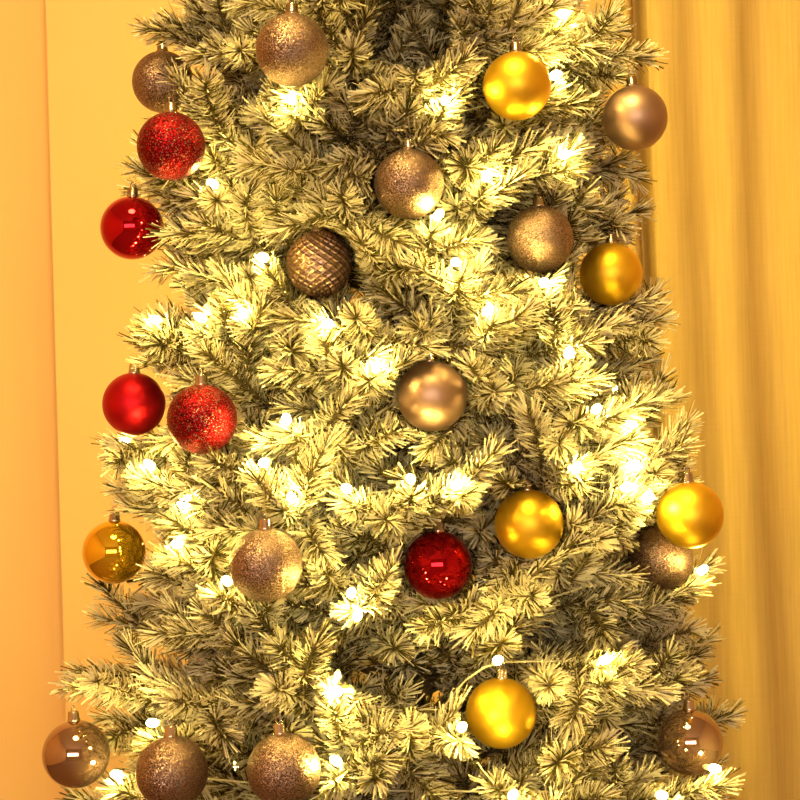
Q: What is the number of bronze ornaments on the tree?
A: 13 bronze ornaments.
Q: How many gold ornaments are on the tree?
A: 6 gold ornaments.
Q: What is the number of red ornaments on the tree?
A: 5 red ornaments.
